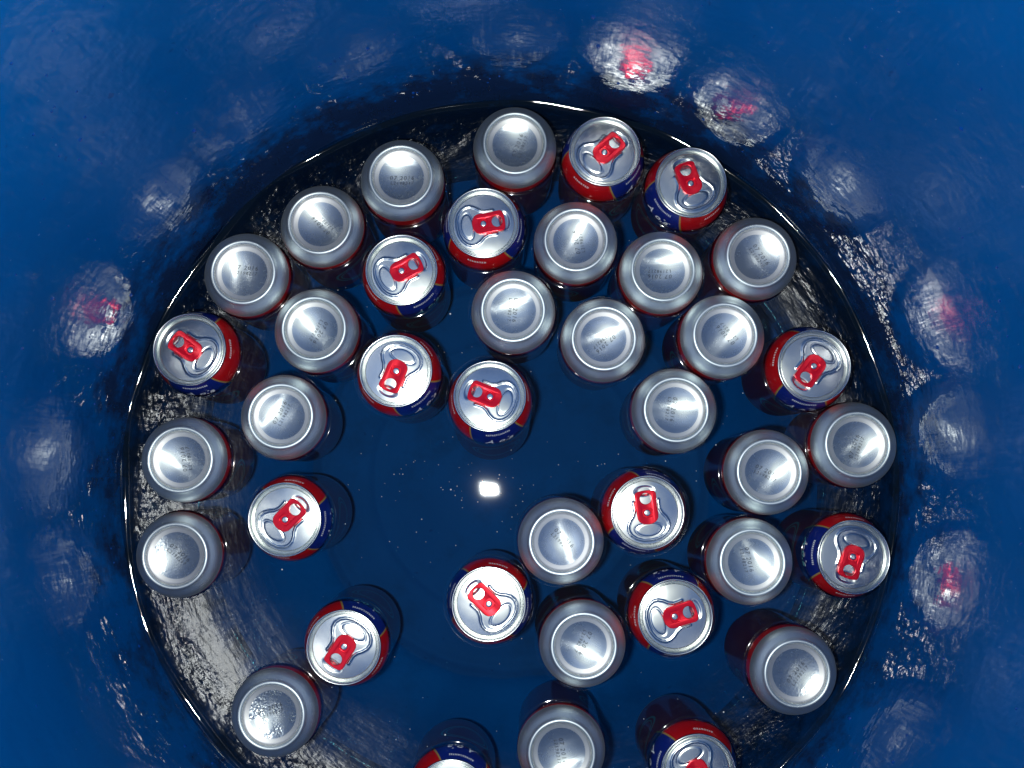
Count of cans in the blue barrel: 39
